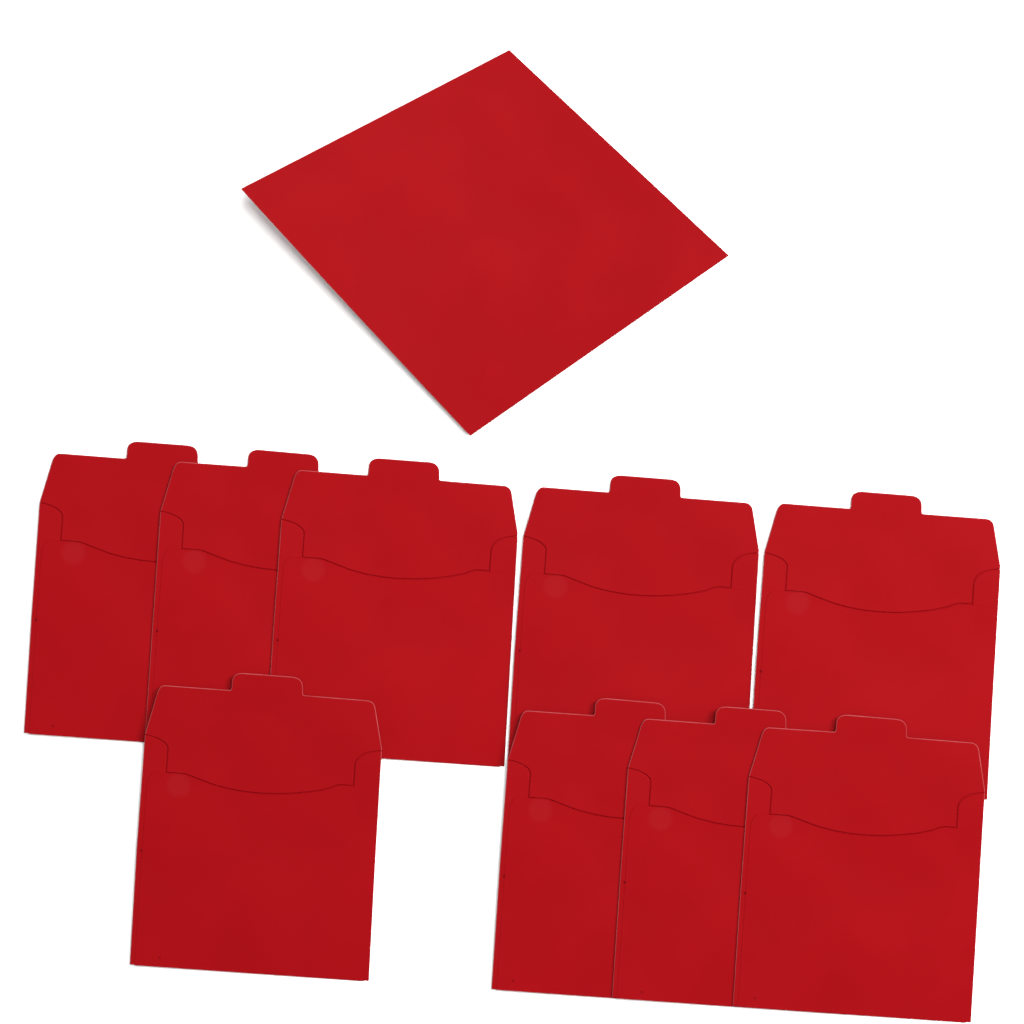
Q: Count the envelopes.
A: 10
